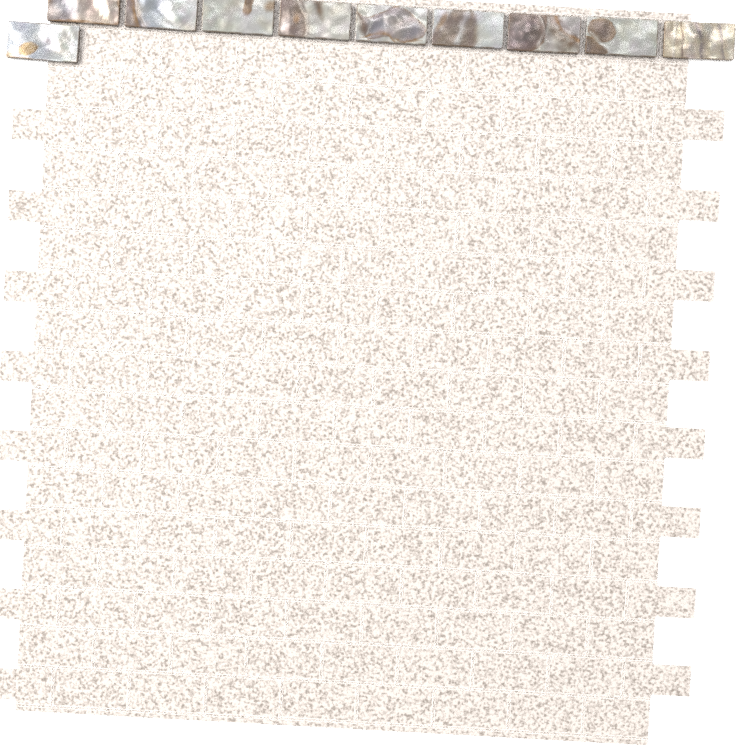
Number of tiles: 10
